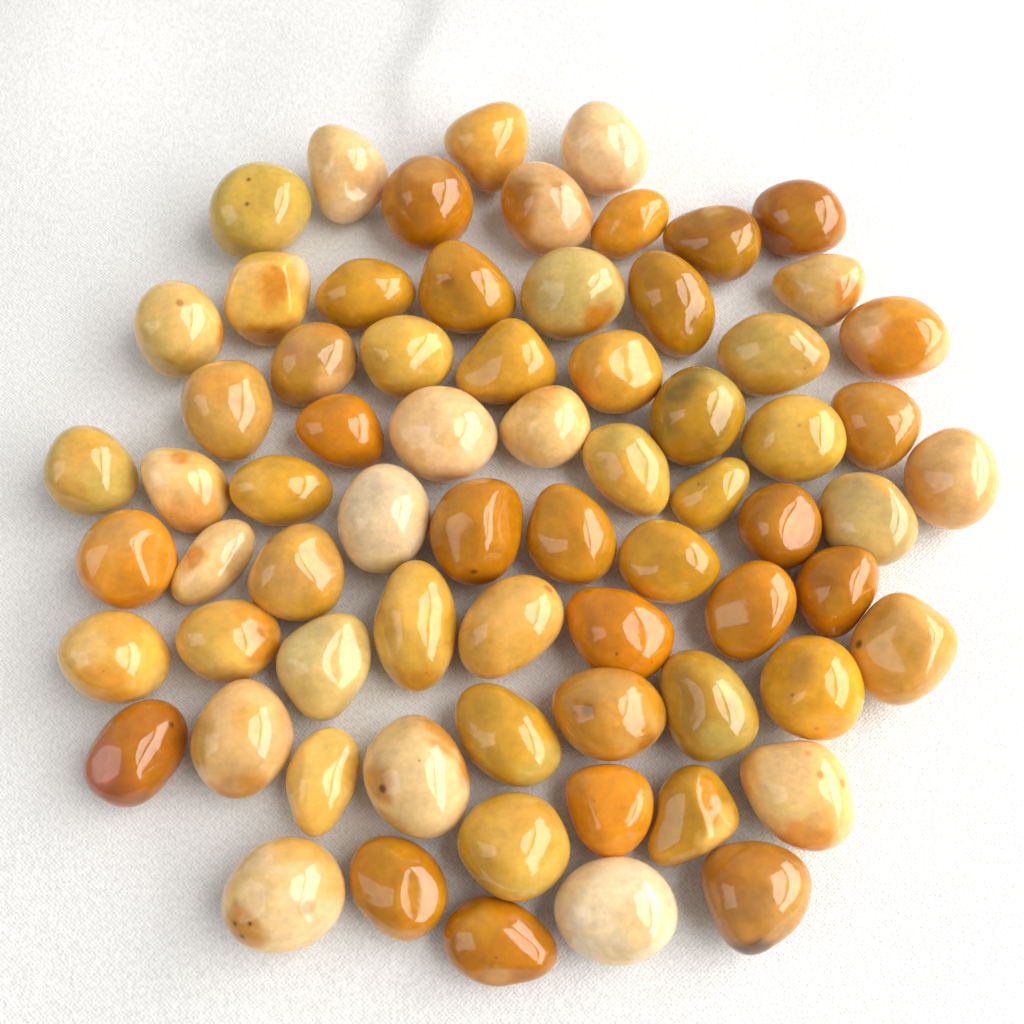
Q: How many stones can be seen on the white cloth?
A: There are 70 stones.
